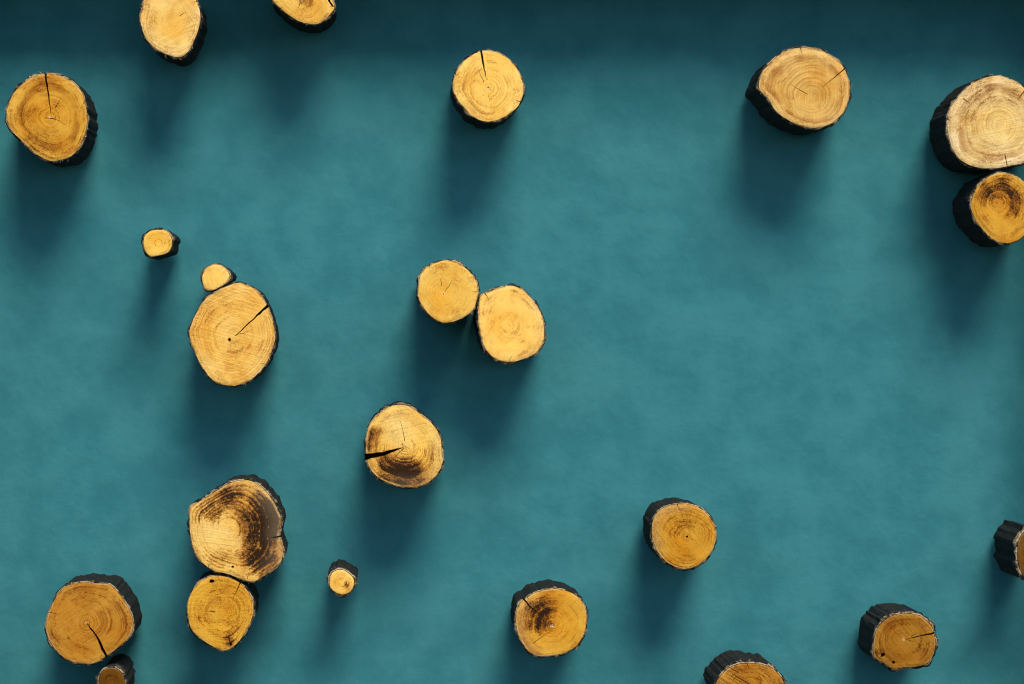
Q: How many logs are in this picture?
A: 23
